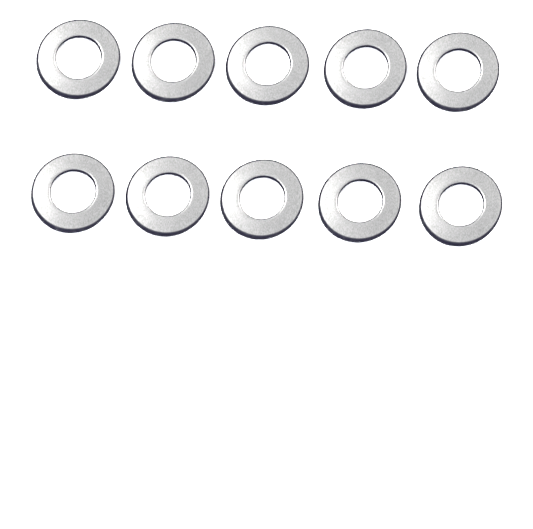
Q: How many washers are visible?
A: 10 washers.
